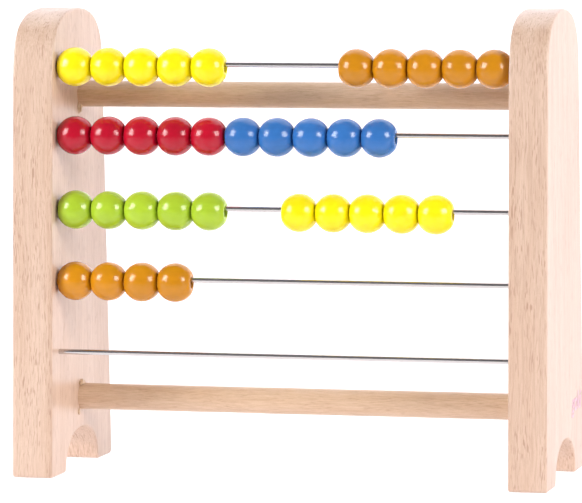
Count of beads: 34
